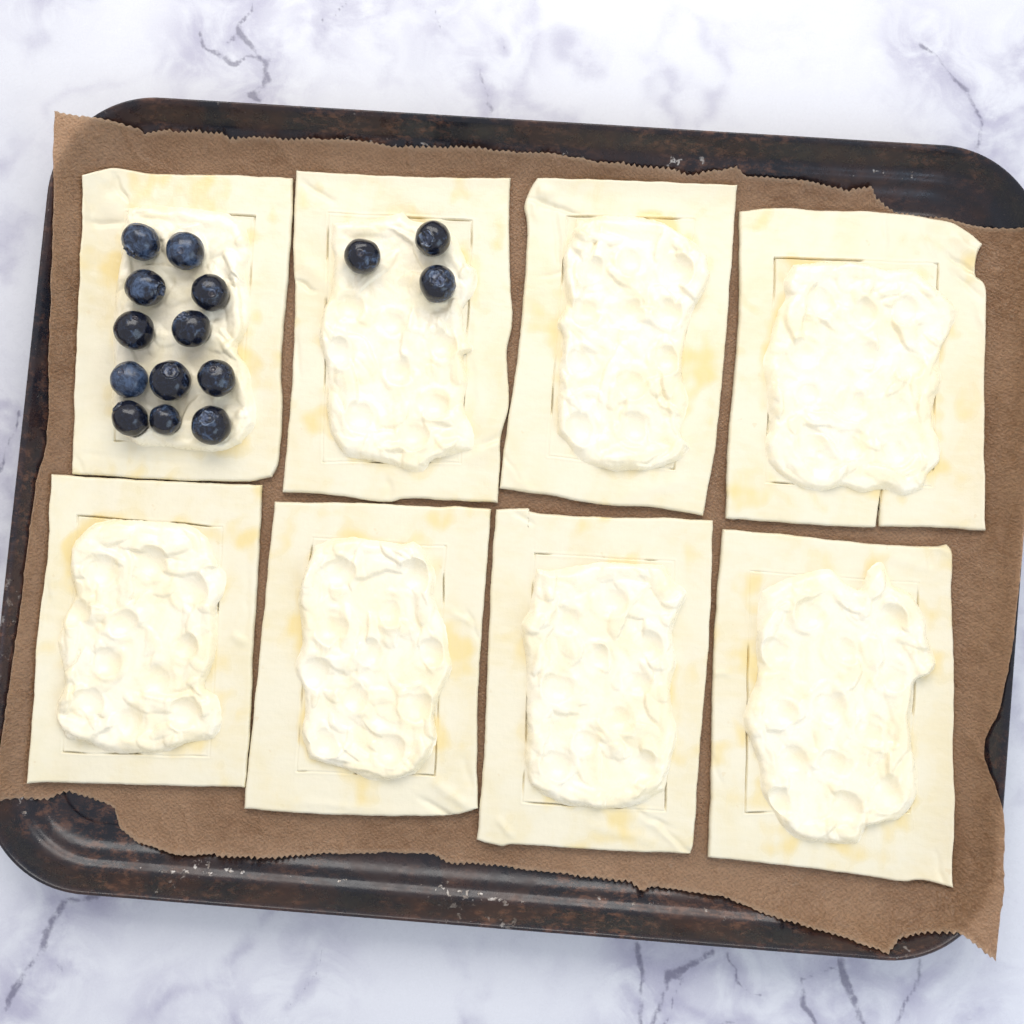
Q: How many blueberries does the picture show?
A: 15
